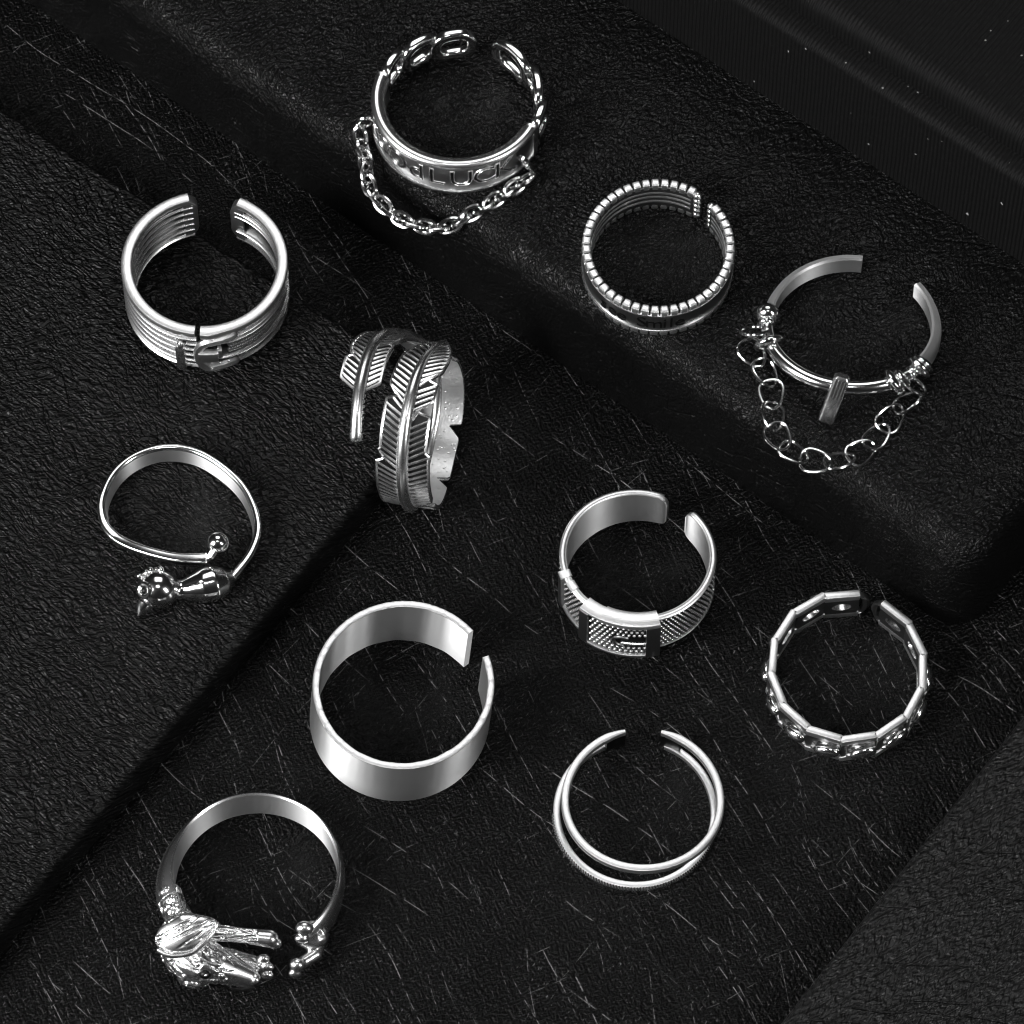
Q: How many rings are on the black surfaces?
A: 11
